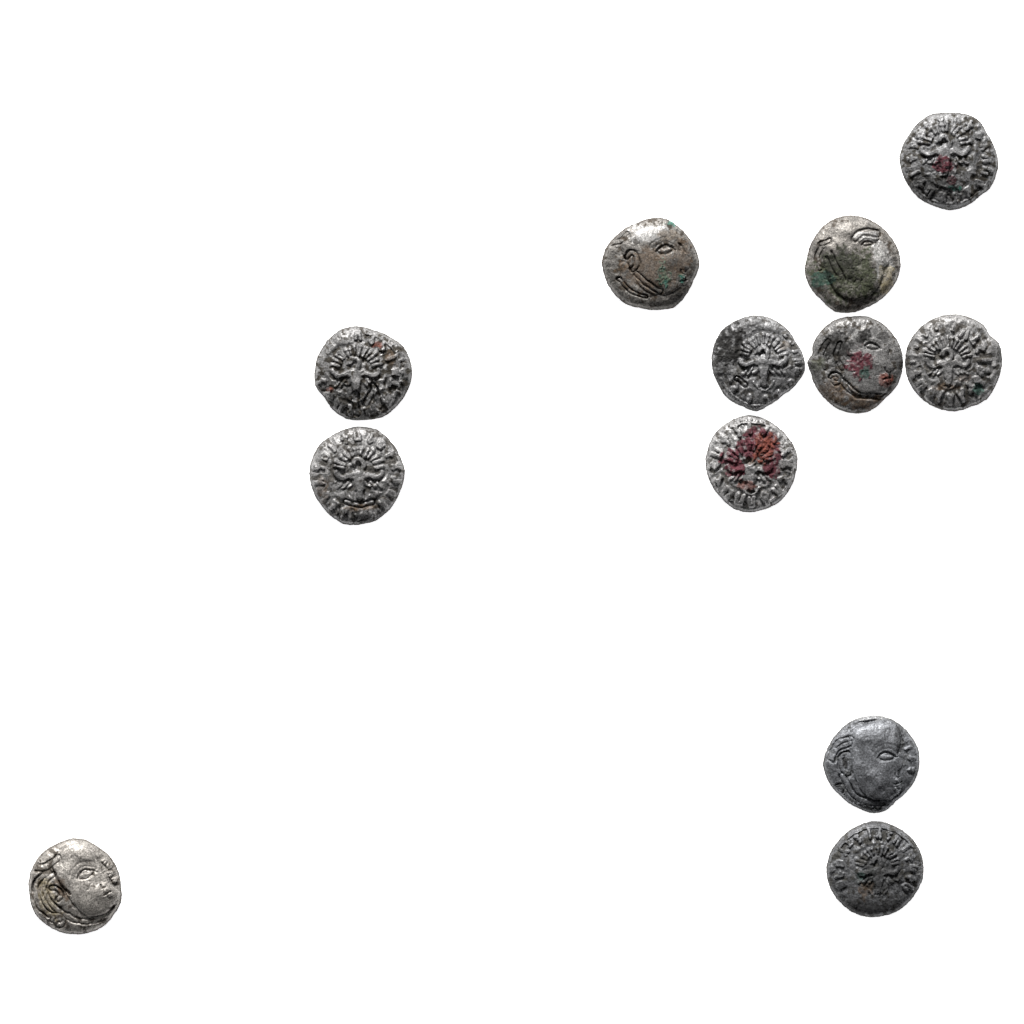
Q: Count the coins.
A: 12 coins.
